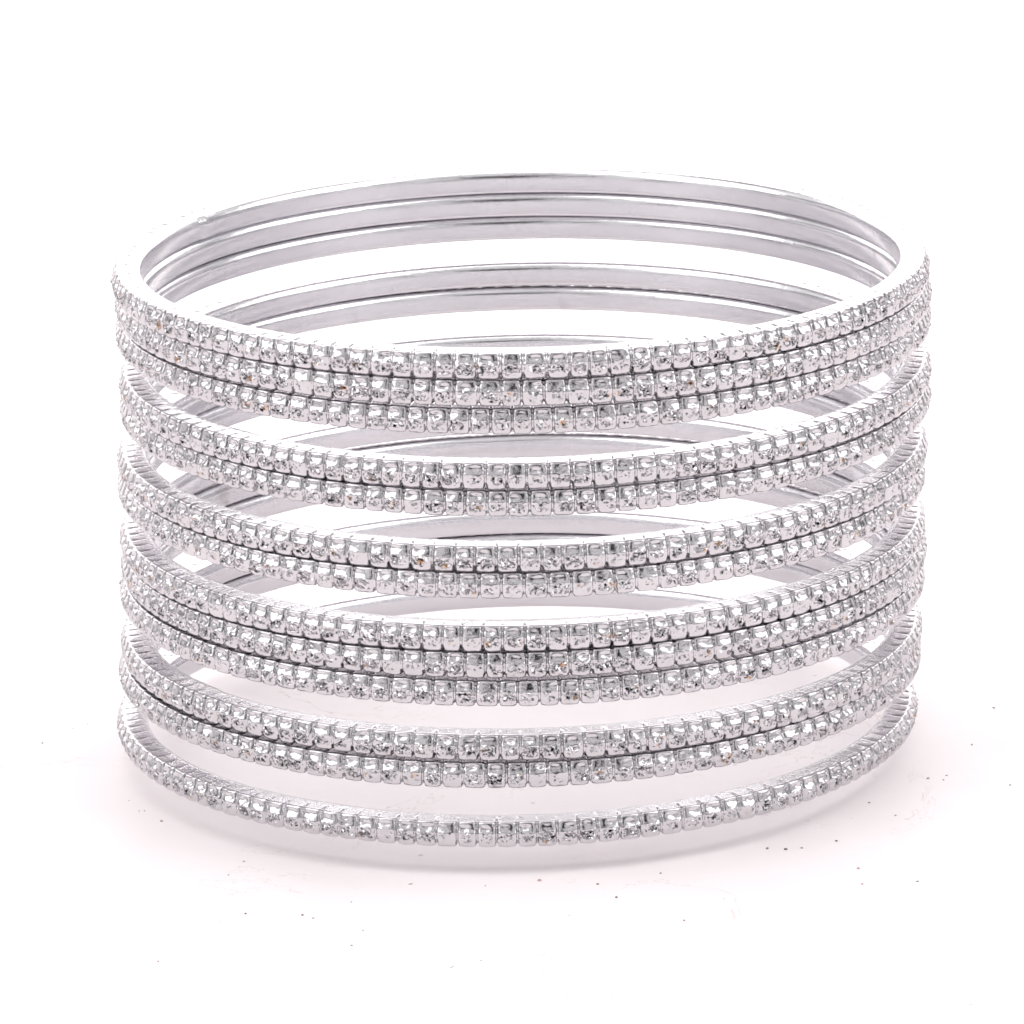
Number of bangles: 13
